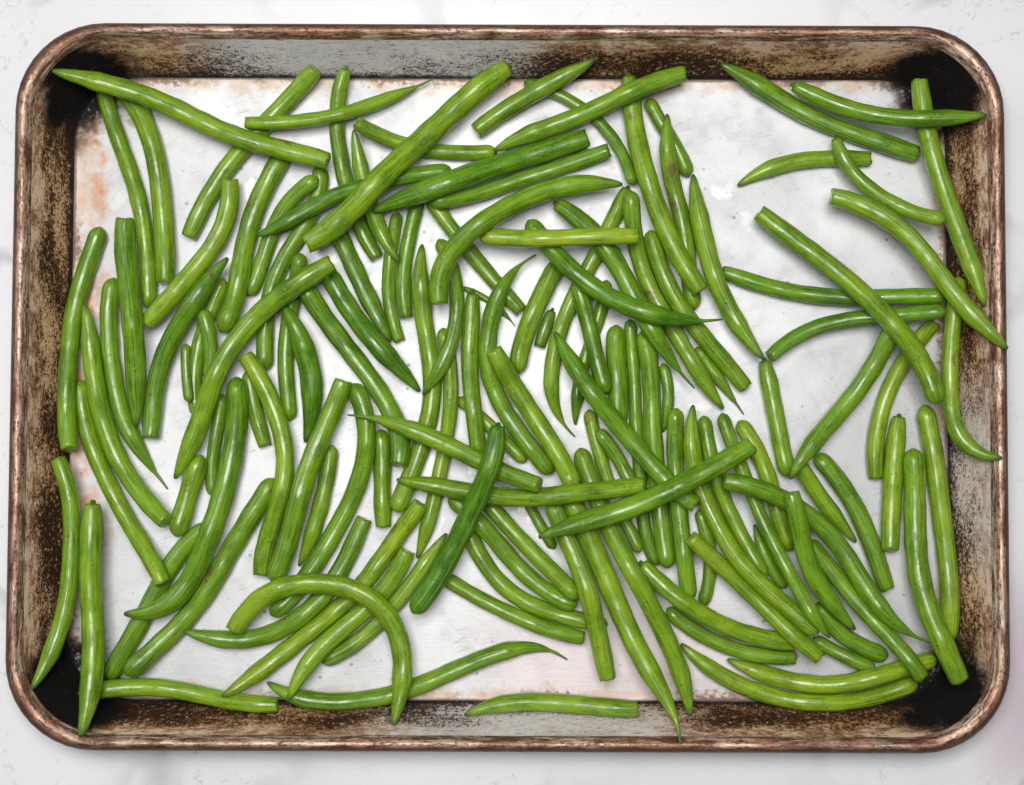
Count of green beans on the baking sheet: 137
